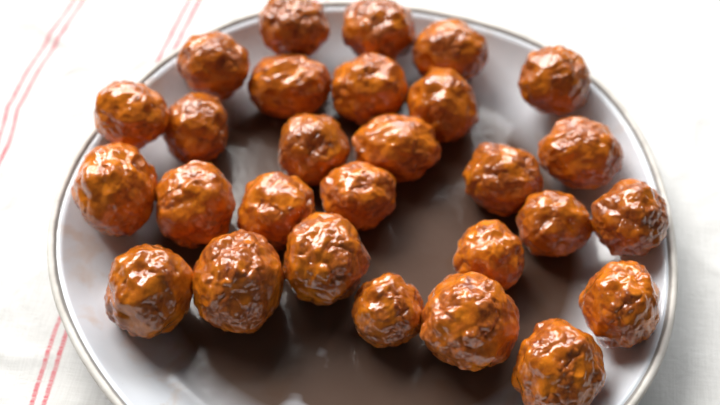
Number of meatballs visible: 28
